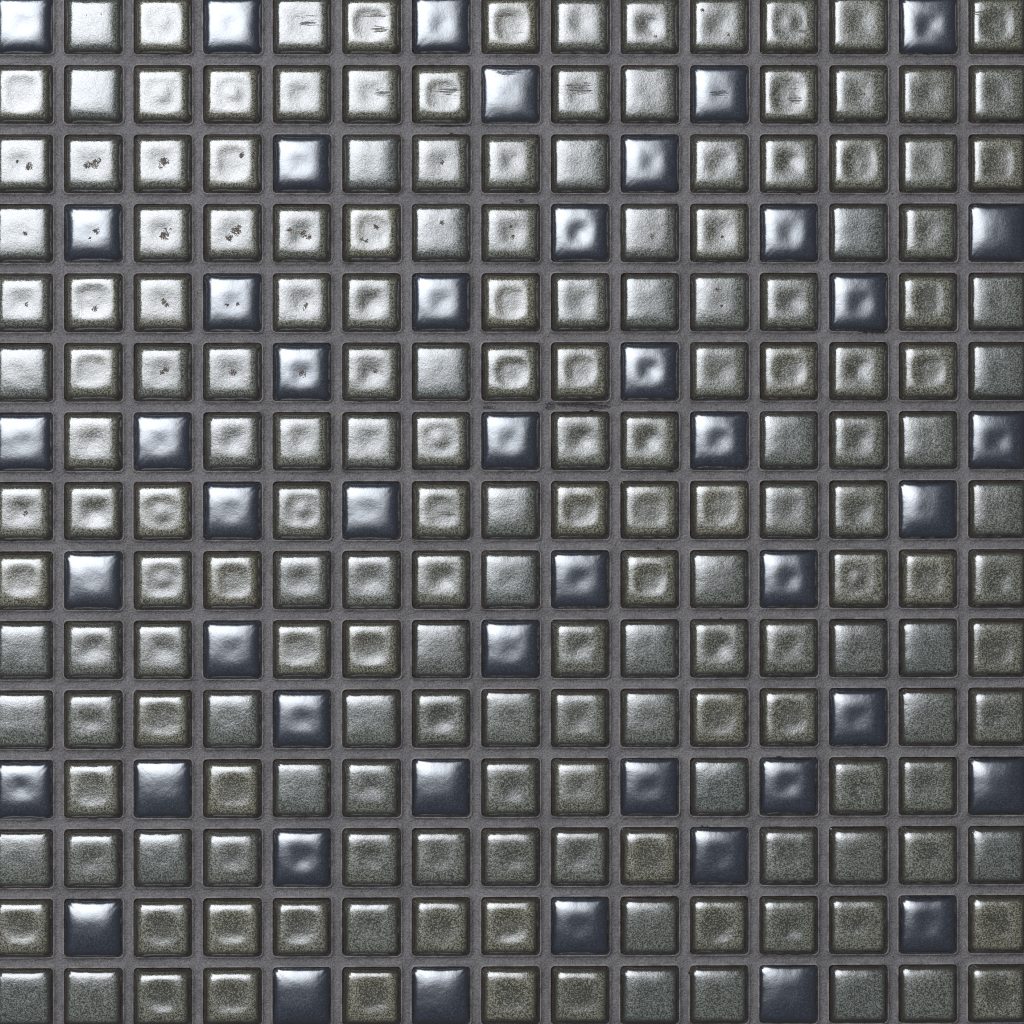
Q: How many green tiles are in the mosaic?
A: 179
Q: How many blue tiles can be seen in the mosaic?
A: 46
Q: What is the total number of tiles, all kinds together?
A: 225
